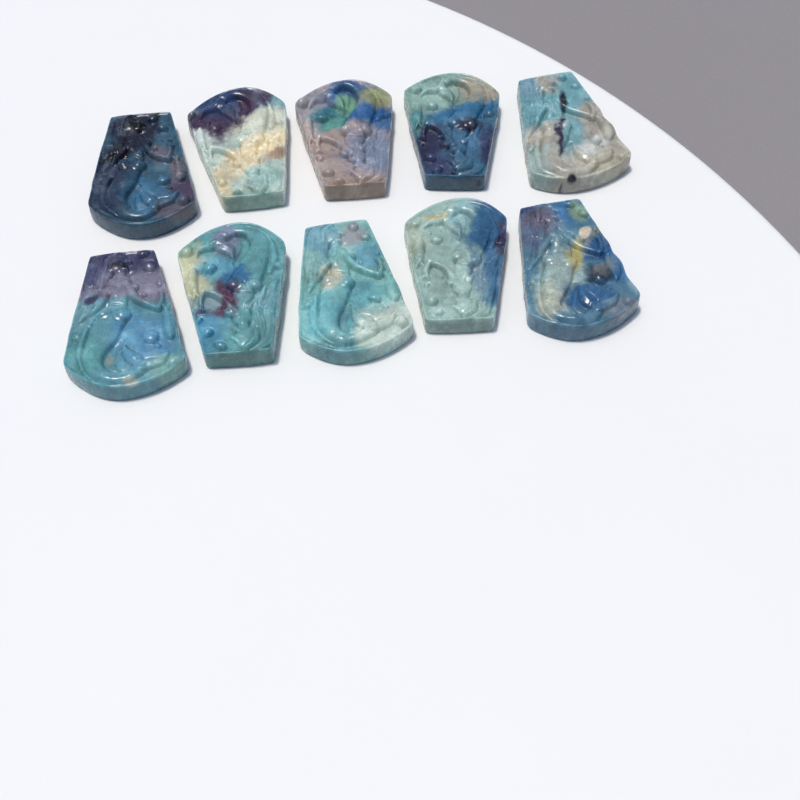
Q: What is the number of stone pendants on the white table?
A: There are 10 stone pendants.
